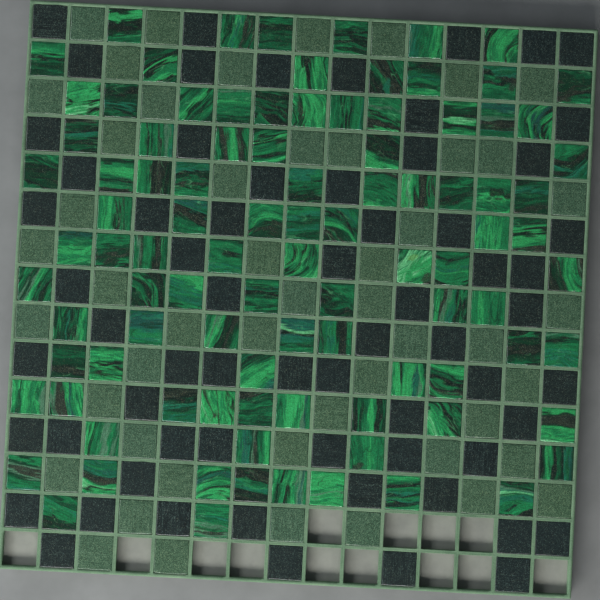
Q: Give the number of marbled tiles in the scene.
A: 97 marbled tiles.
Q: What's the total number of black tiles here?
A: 65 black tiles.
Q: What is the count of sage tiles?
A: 50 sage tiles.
